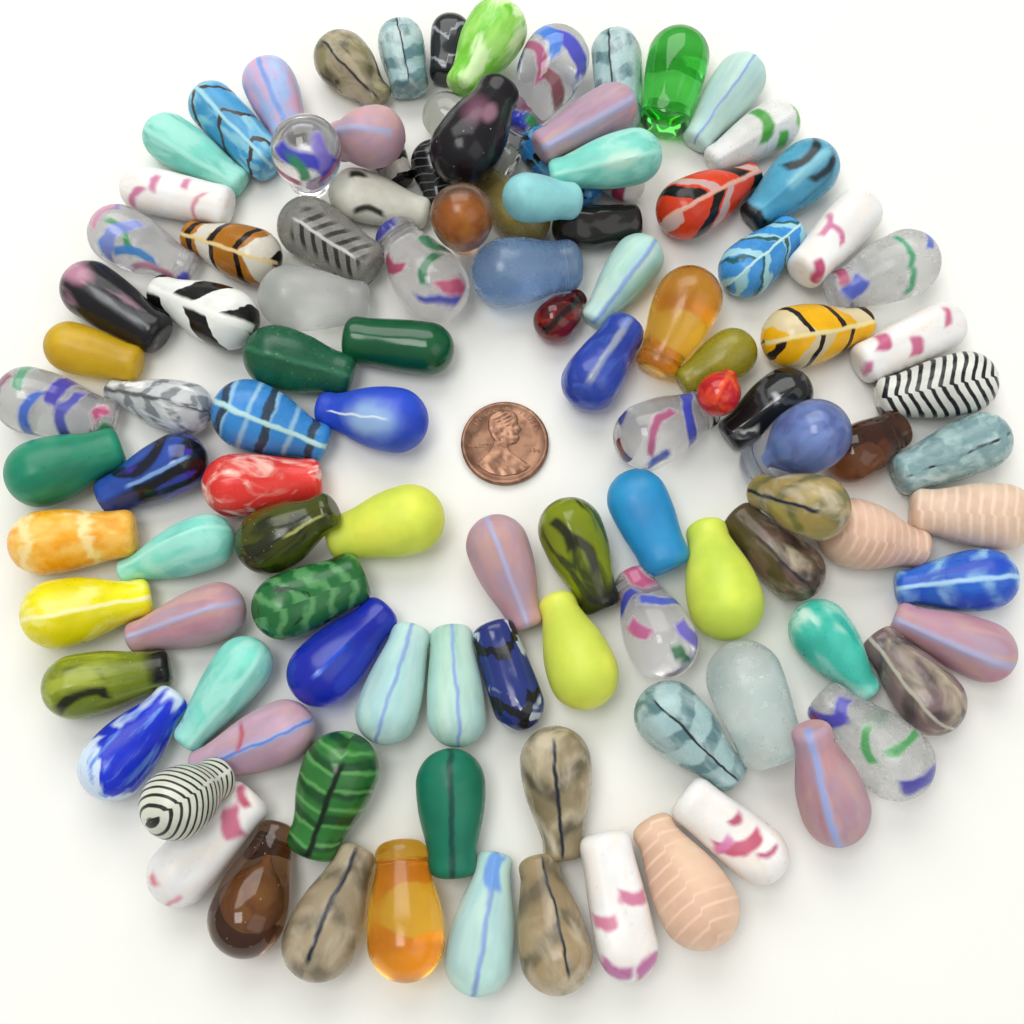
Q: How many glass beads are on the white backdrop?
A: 111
